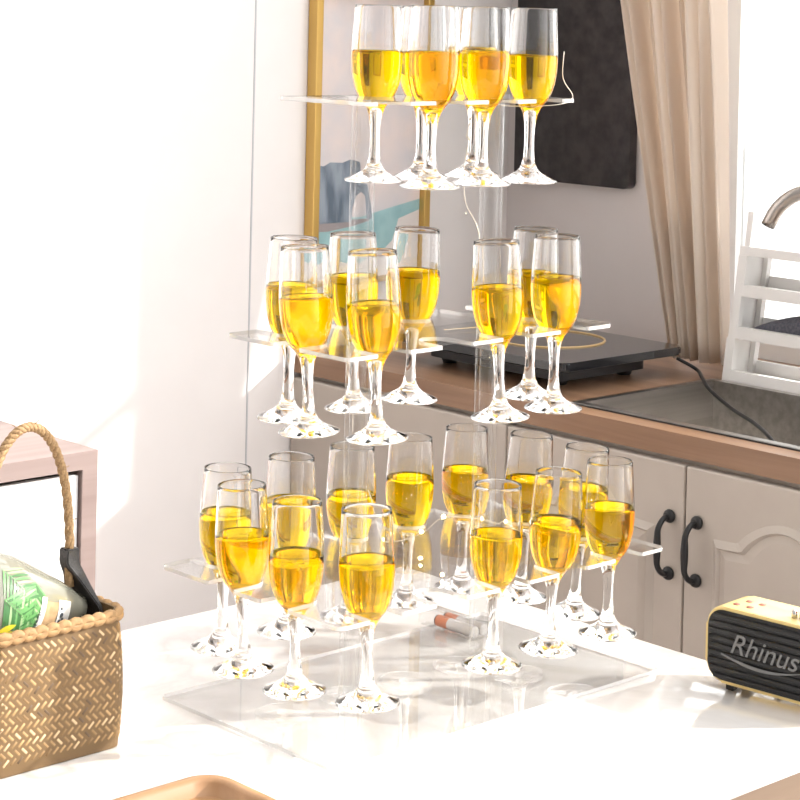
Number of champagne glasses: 27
